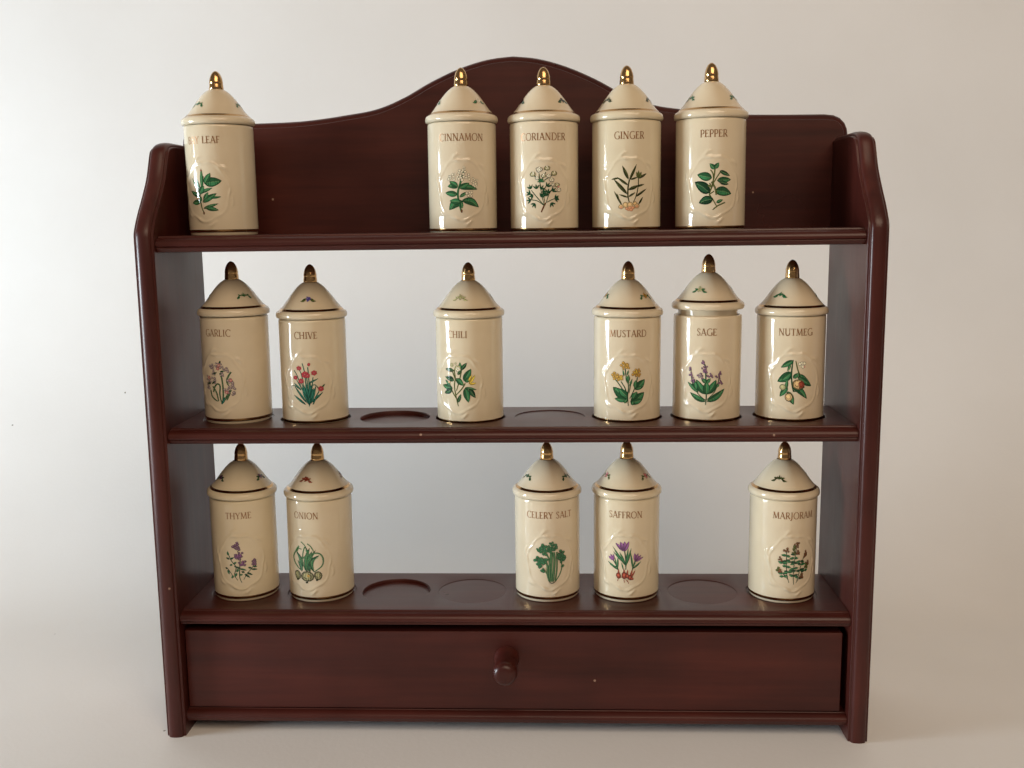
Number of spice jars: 16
